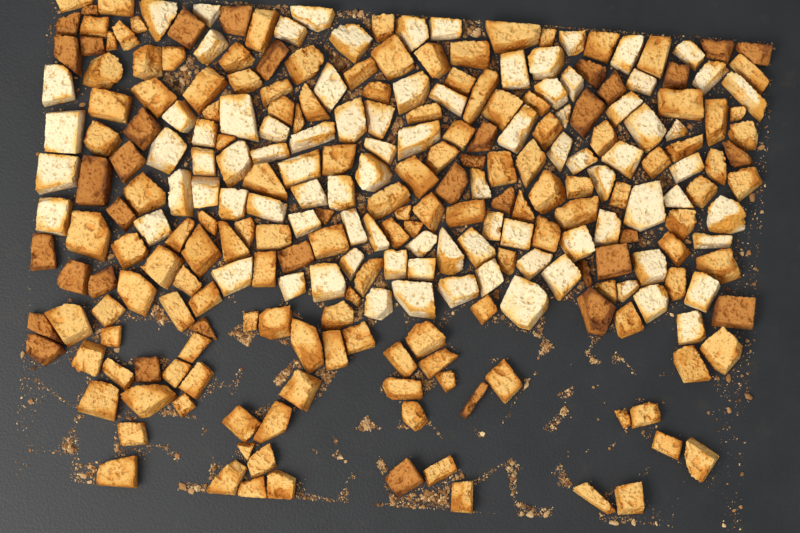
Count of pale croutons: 90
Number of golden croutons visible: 139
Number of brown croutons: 38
